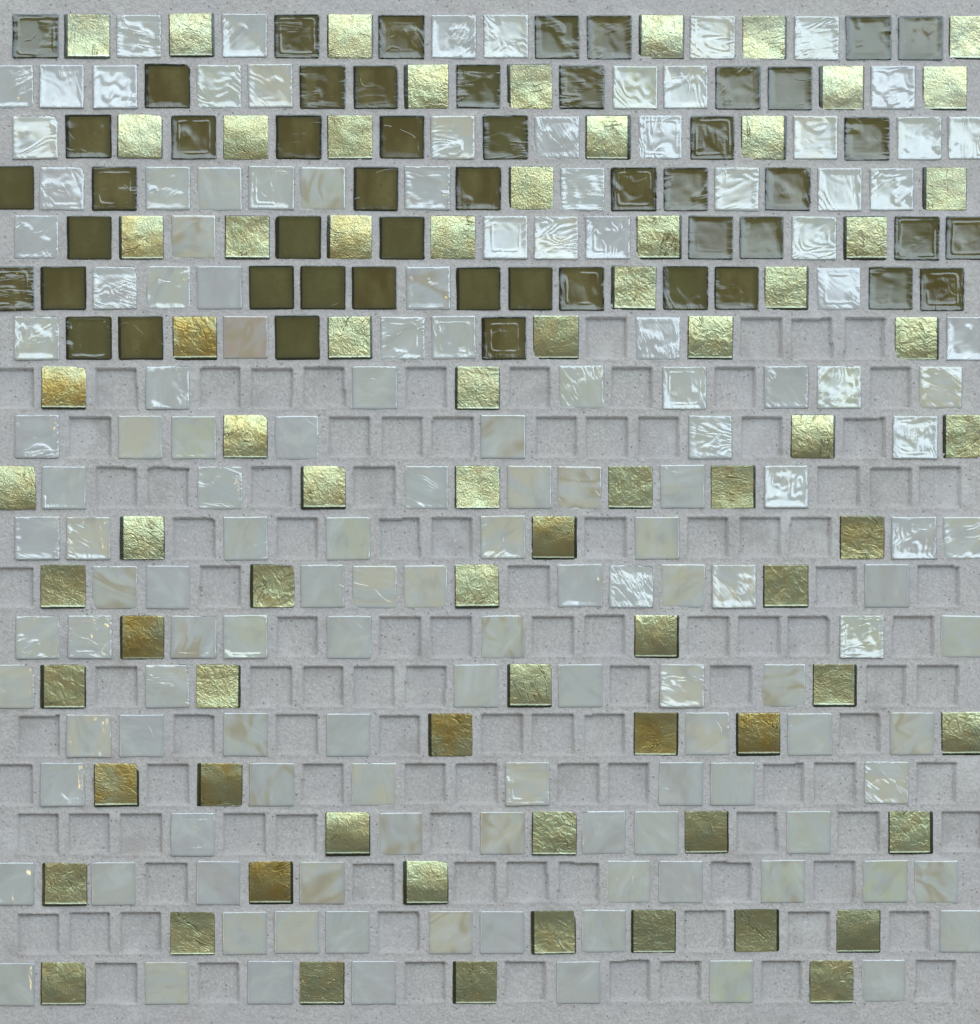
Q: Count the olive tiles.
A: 51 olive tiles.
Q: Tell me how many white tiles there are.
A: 144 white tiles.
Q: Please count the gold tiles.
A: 75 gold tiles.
